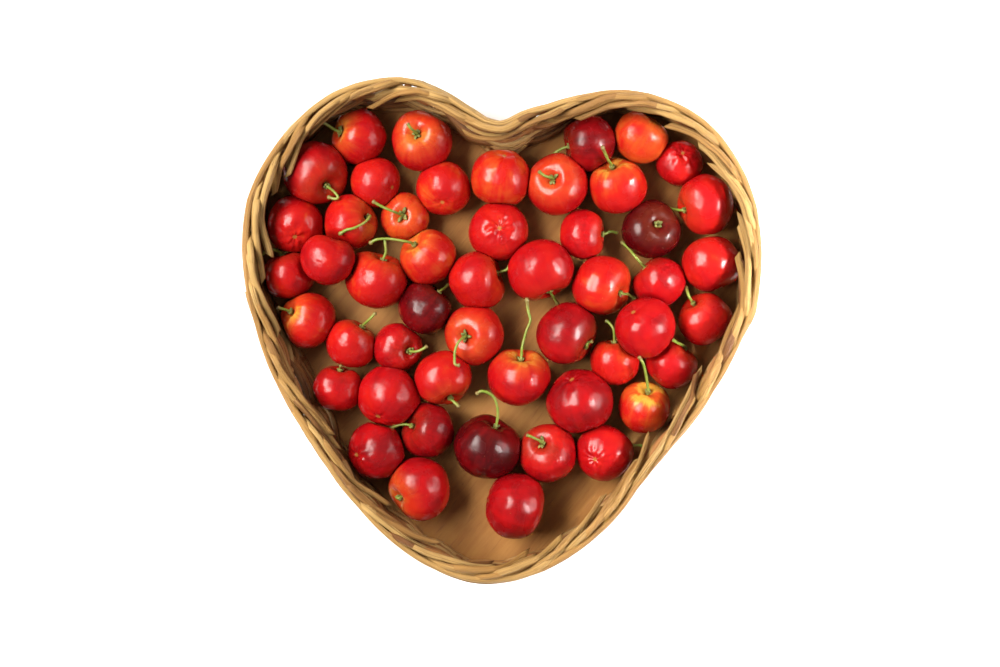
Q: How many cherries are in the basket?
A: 50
